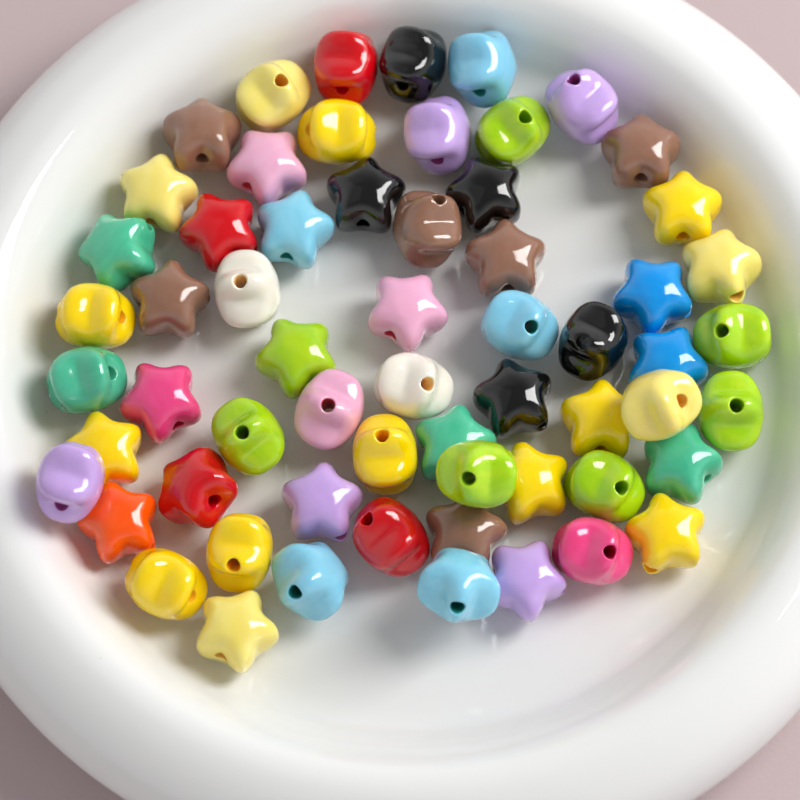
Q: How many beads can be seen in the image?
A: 61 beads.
